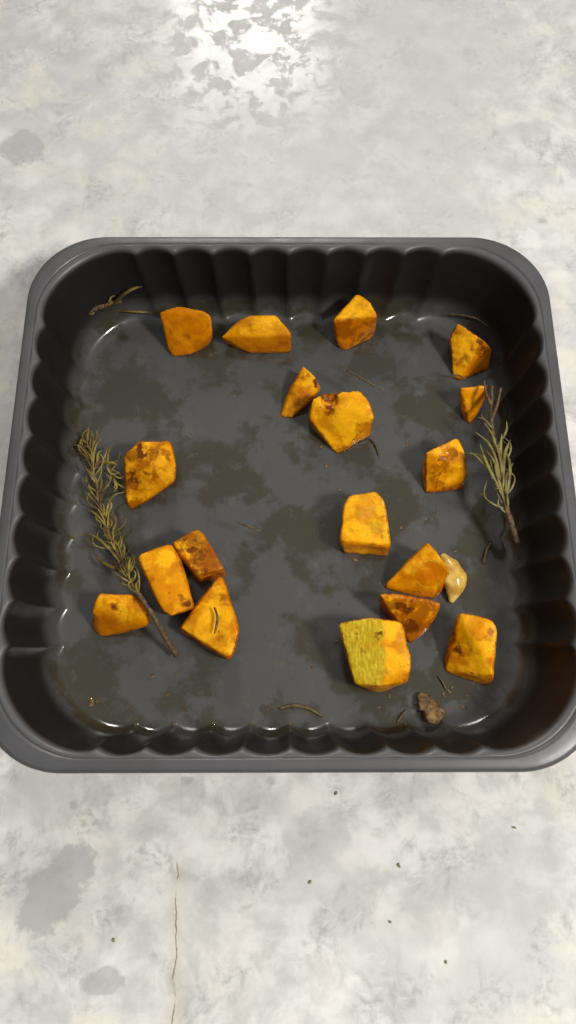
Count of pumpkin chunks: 18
